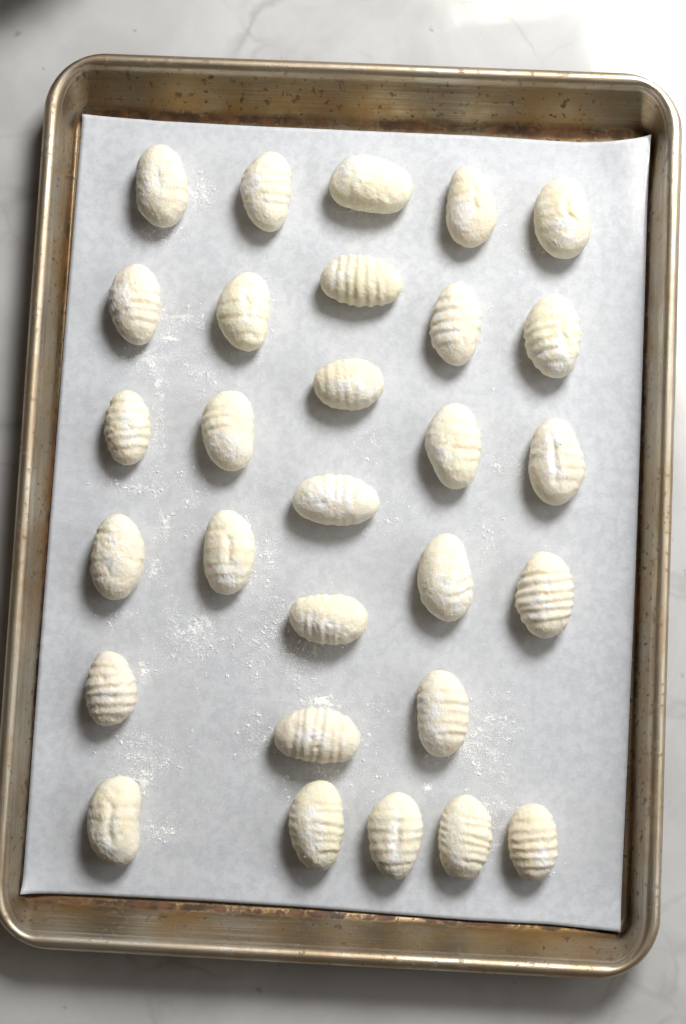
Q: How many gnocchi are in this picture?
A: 29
